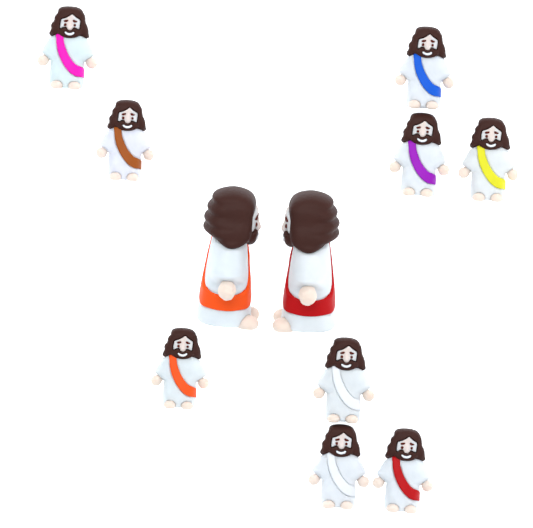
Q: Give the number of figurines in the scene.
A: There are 11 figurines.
